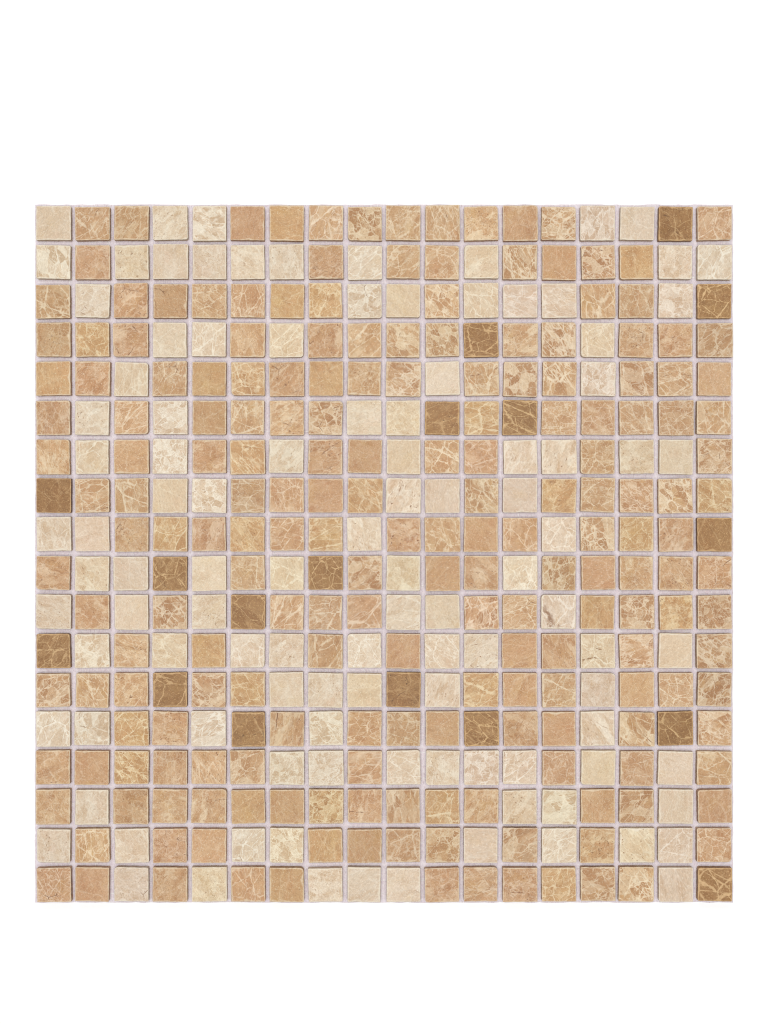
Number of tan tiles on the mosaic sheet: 200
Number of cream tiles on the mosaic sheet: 107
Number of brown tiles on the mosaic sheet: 17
